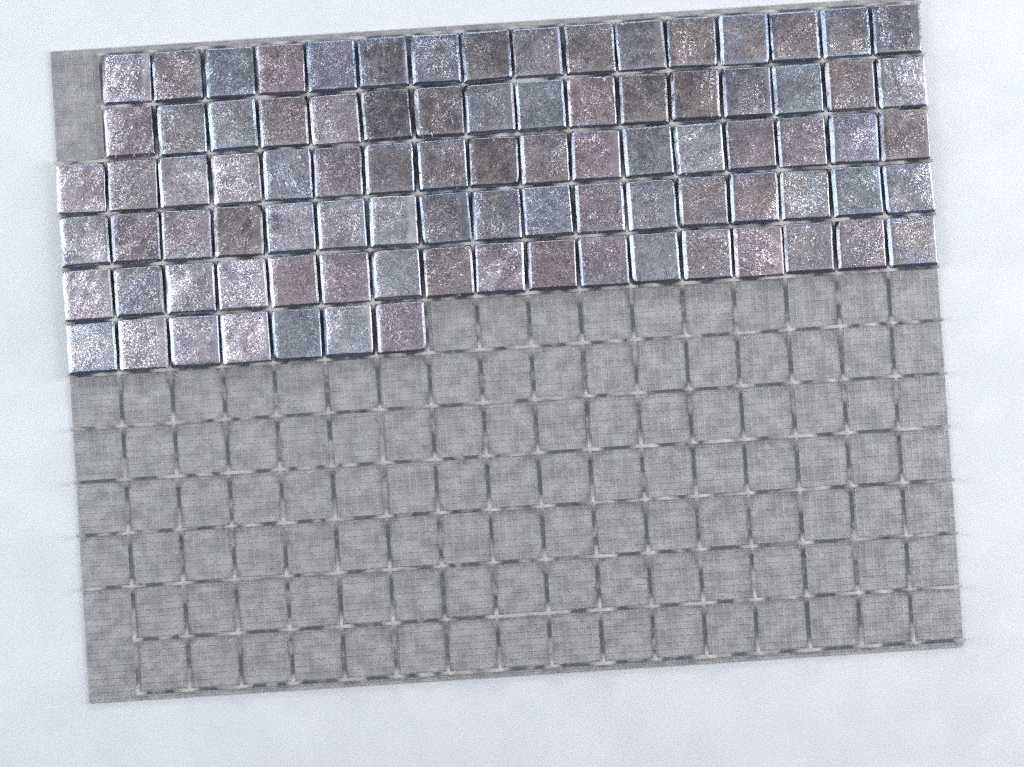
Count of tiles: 90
